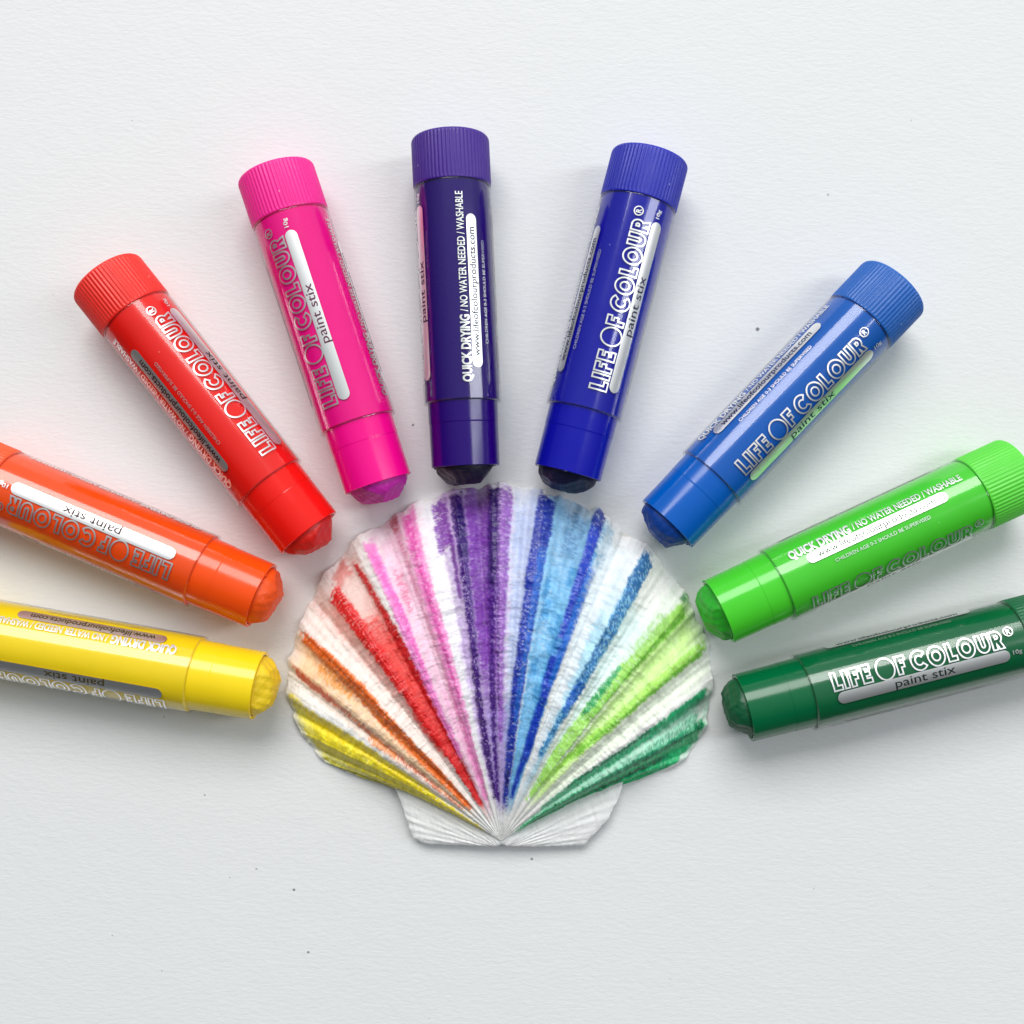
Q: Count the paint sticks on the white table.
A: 9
